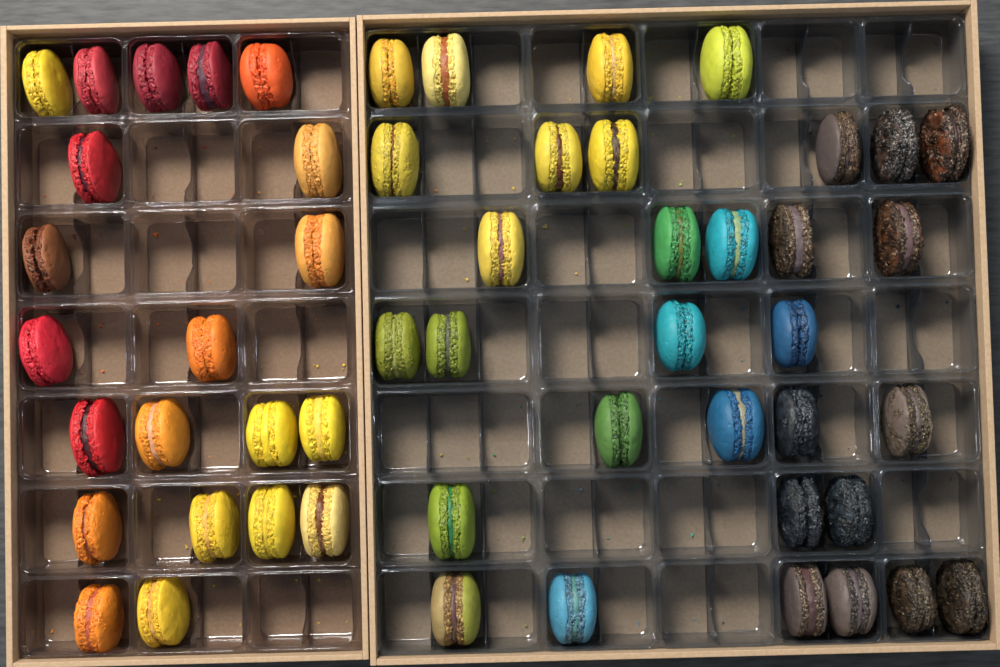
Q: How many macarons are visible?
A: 53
